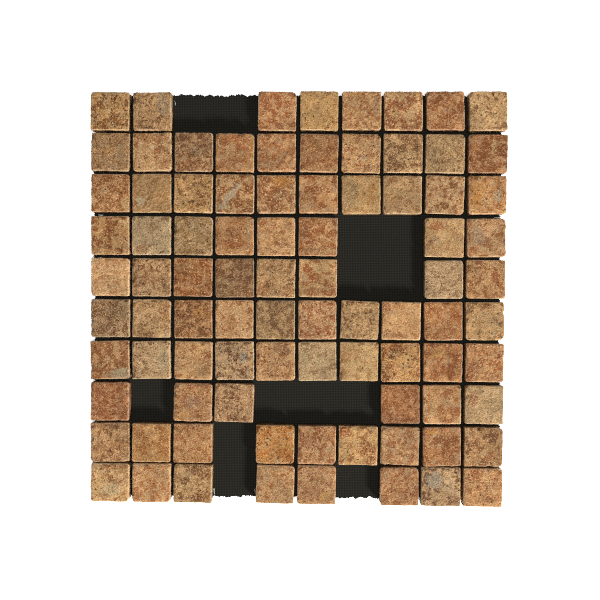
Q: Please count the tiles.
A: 87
